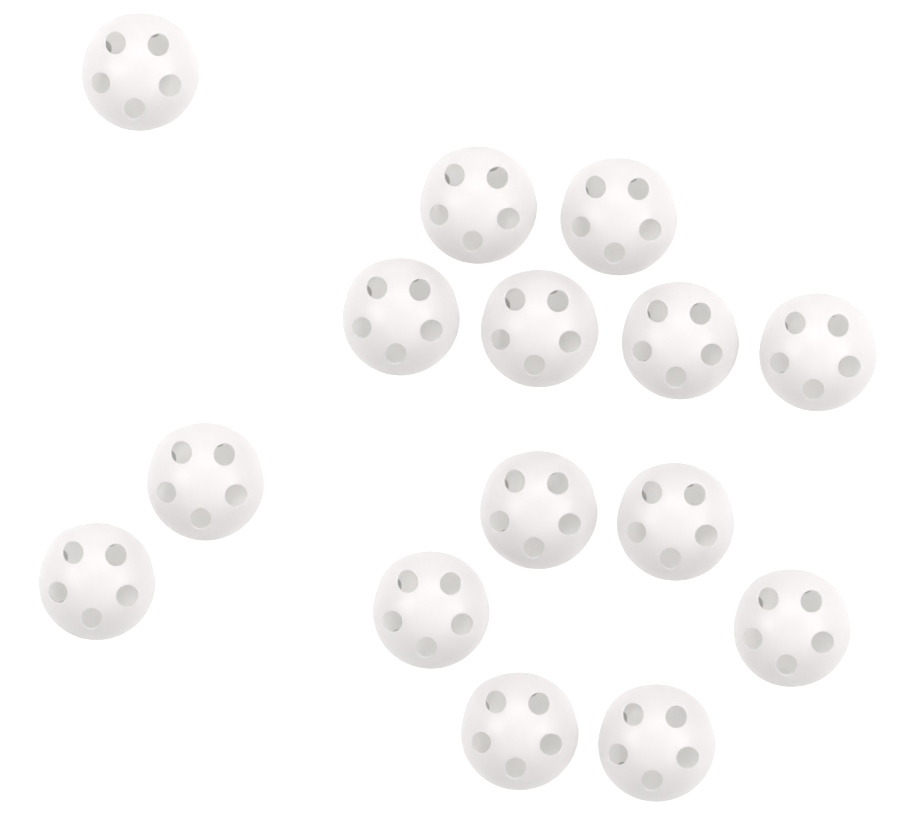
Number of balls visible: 15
